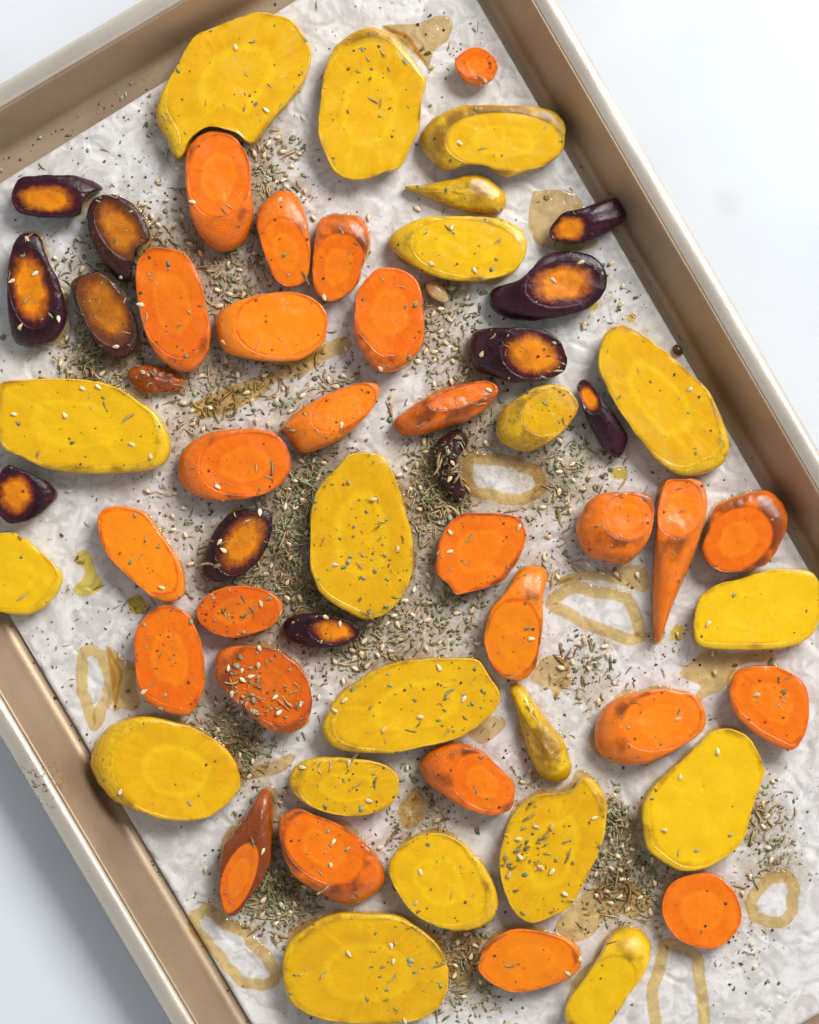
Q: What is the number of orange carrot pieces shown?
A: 27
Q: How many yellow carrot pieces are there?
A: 20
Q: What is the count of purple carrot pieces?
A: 12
